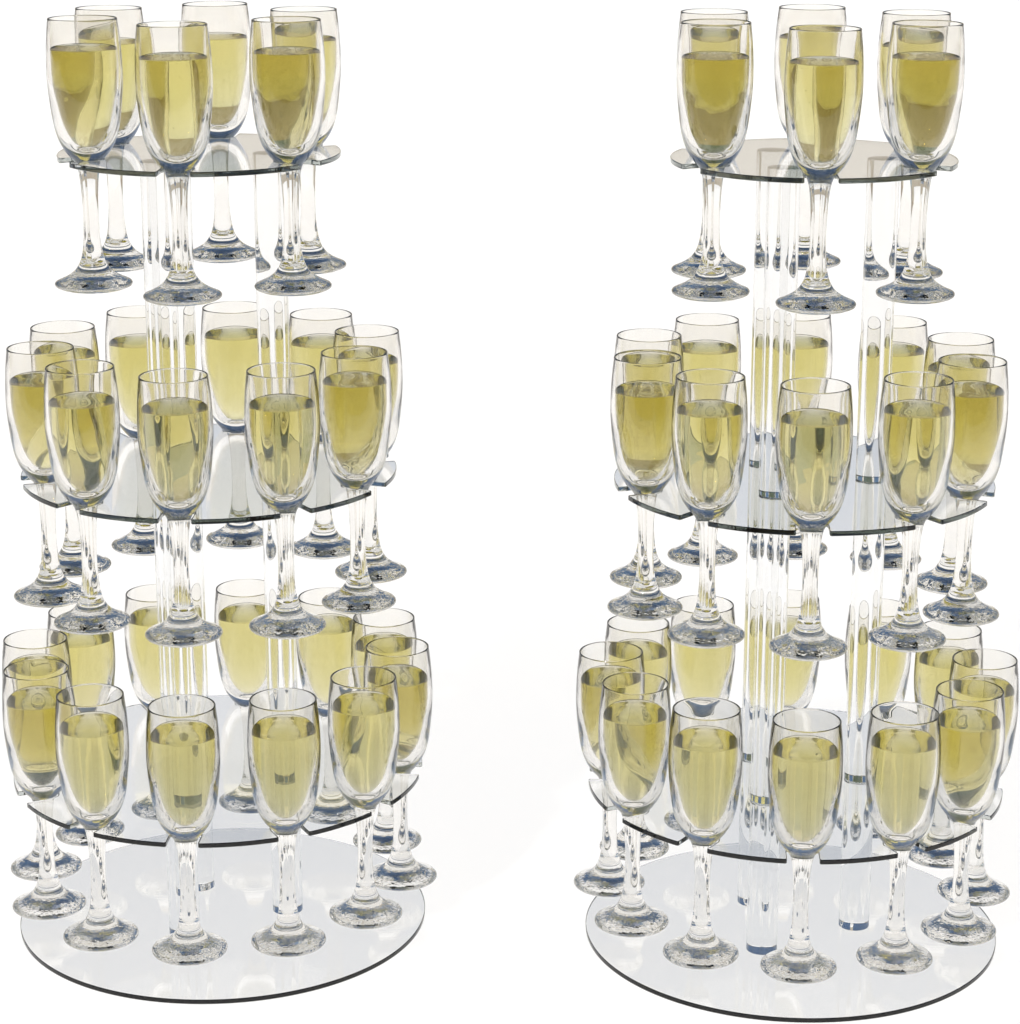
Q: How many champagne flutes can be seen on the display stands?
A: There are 56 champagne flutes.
